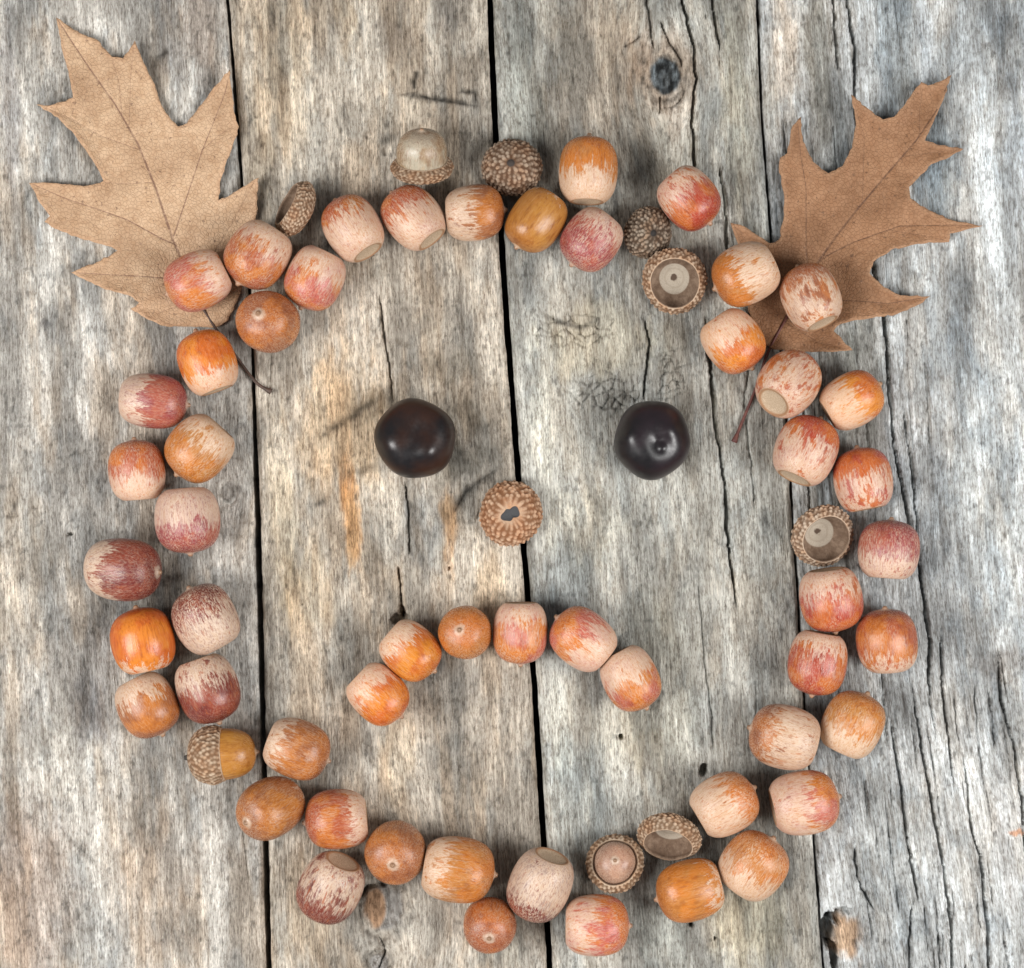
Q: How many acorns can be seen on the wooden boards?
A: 56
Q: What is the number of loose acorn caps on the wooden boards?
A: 7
